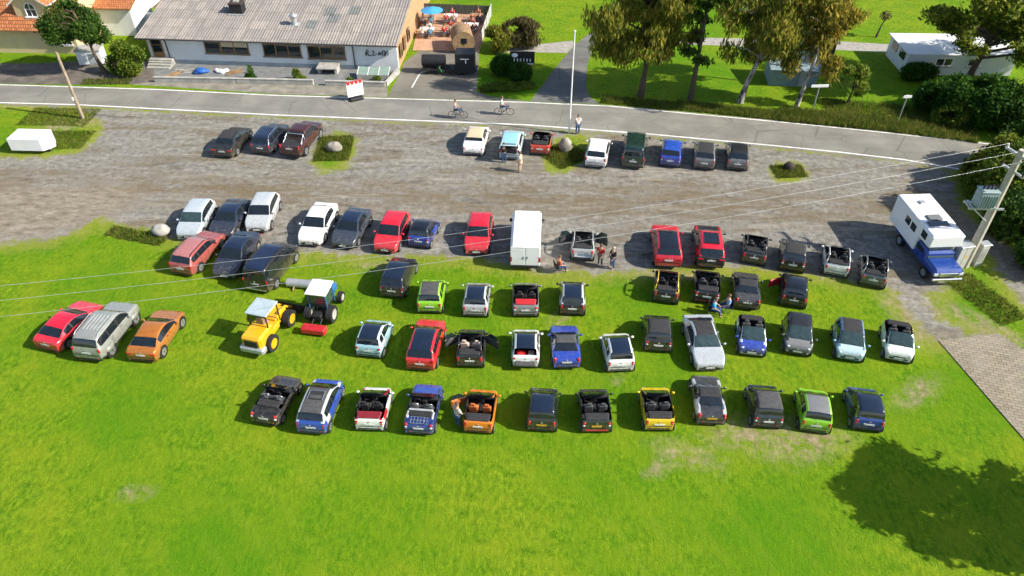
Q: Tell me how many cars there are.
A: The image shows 65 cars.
